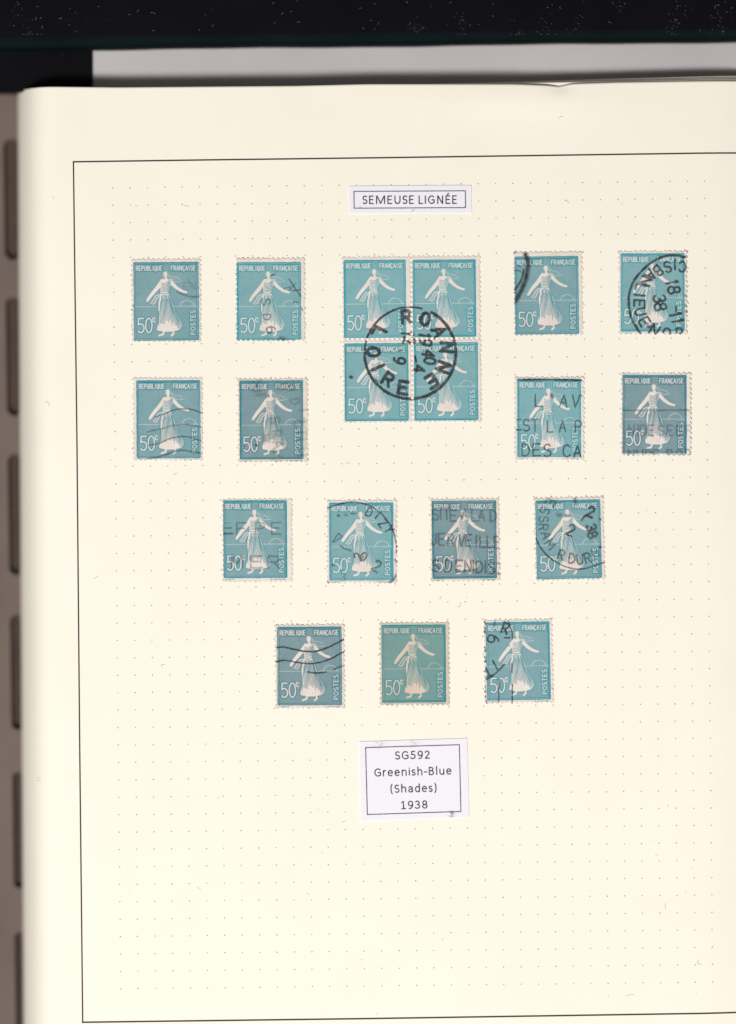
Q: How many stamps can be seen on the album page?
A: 19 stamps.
